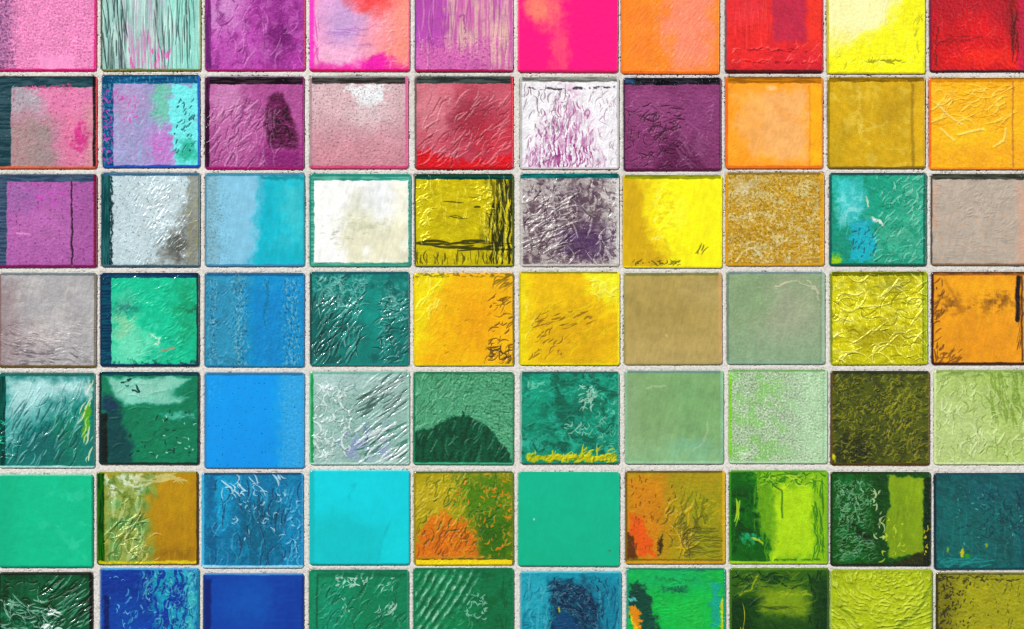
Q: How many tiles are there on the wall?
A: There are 70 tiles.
